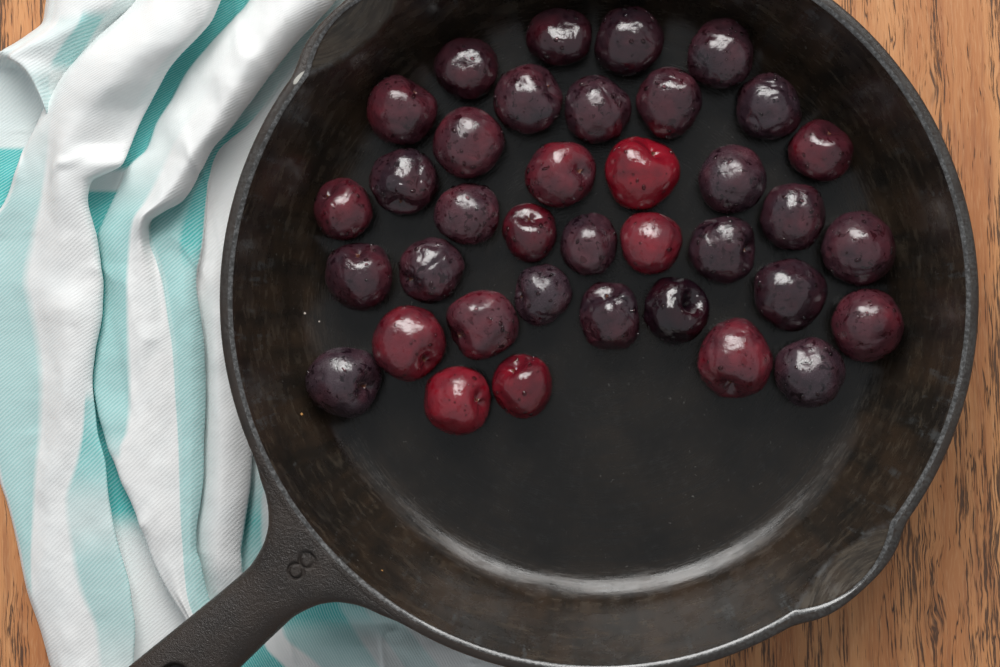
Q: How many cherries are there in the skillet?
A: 37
